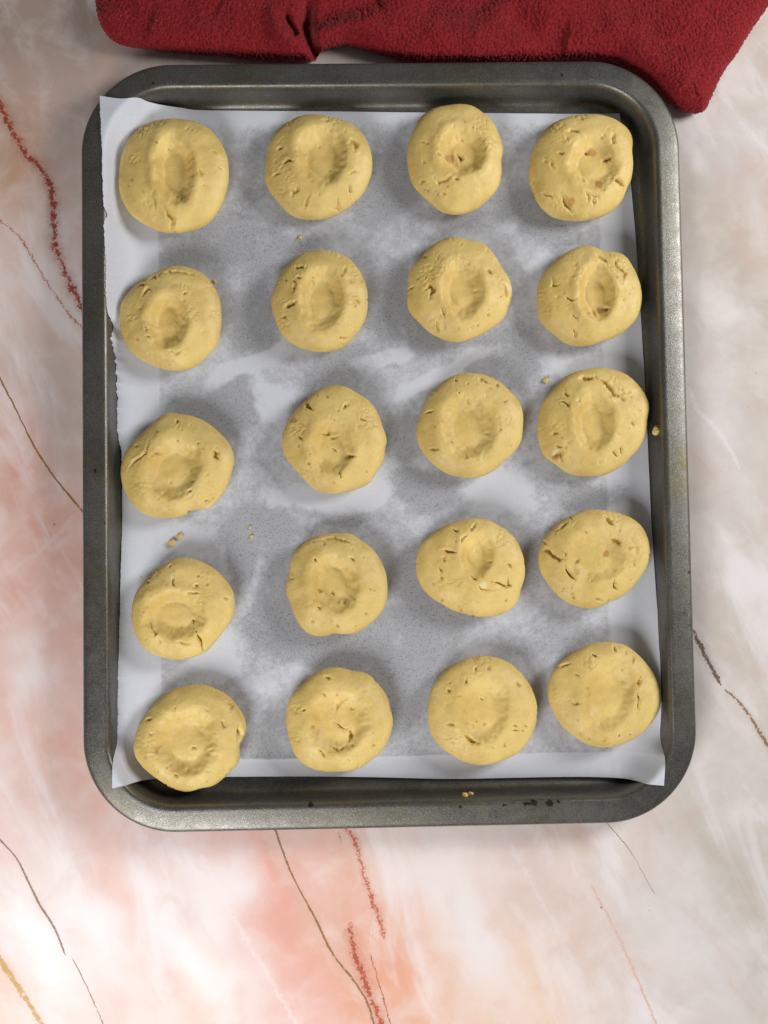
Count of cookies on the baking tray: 20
